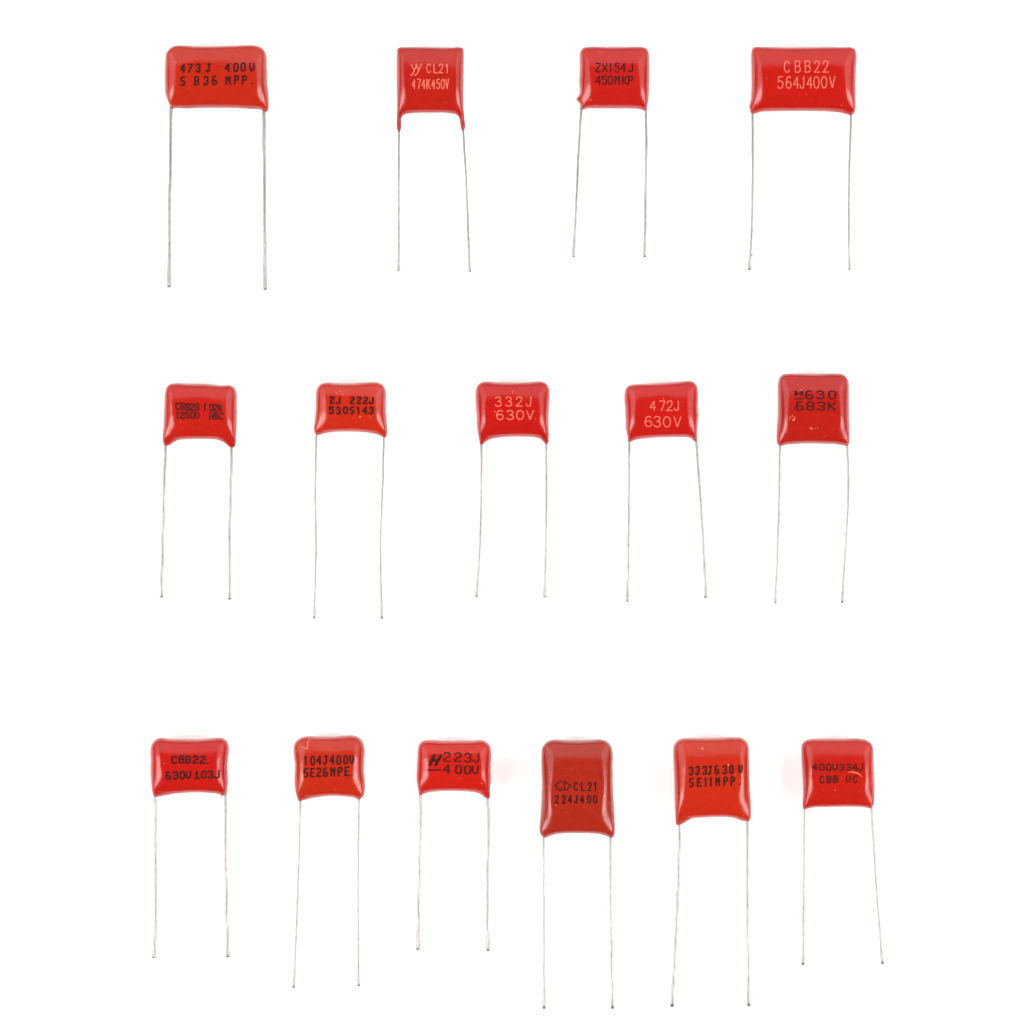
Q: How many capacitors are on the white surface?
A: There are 15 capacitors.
